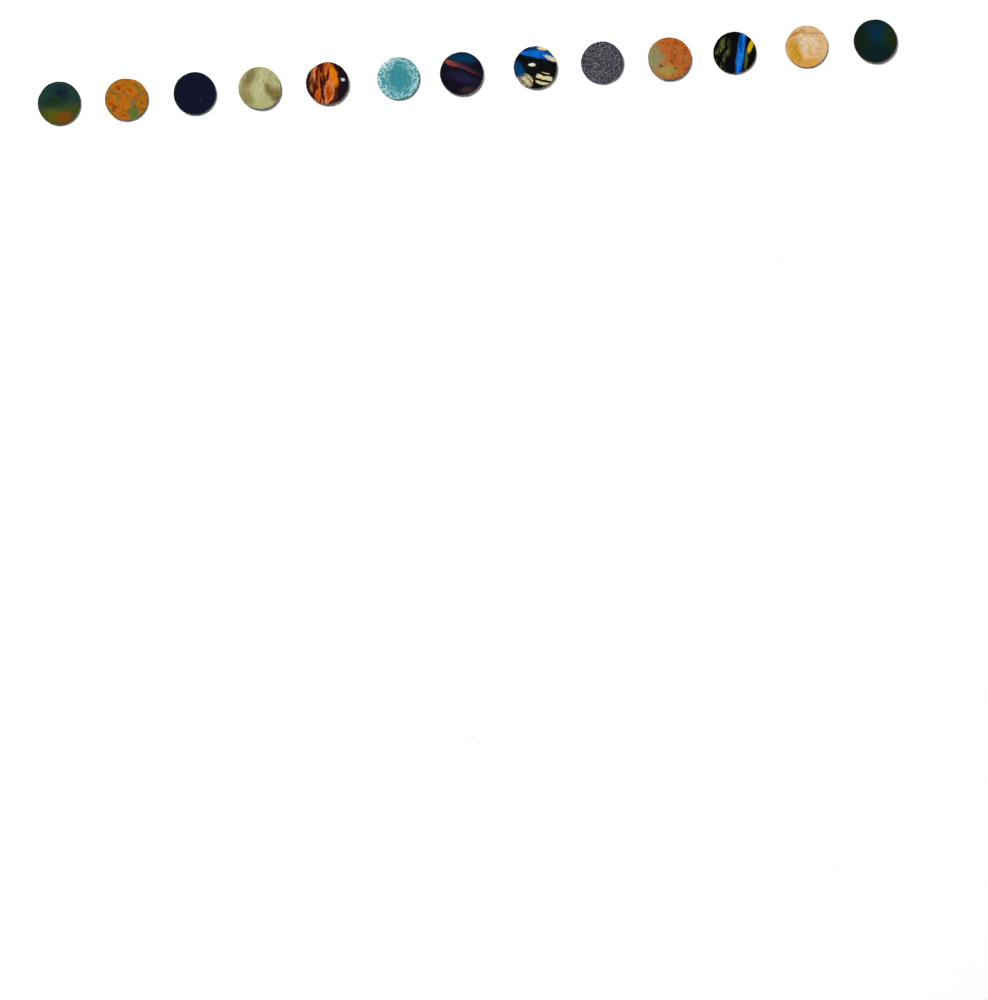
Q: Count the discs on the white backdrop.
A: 13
